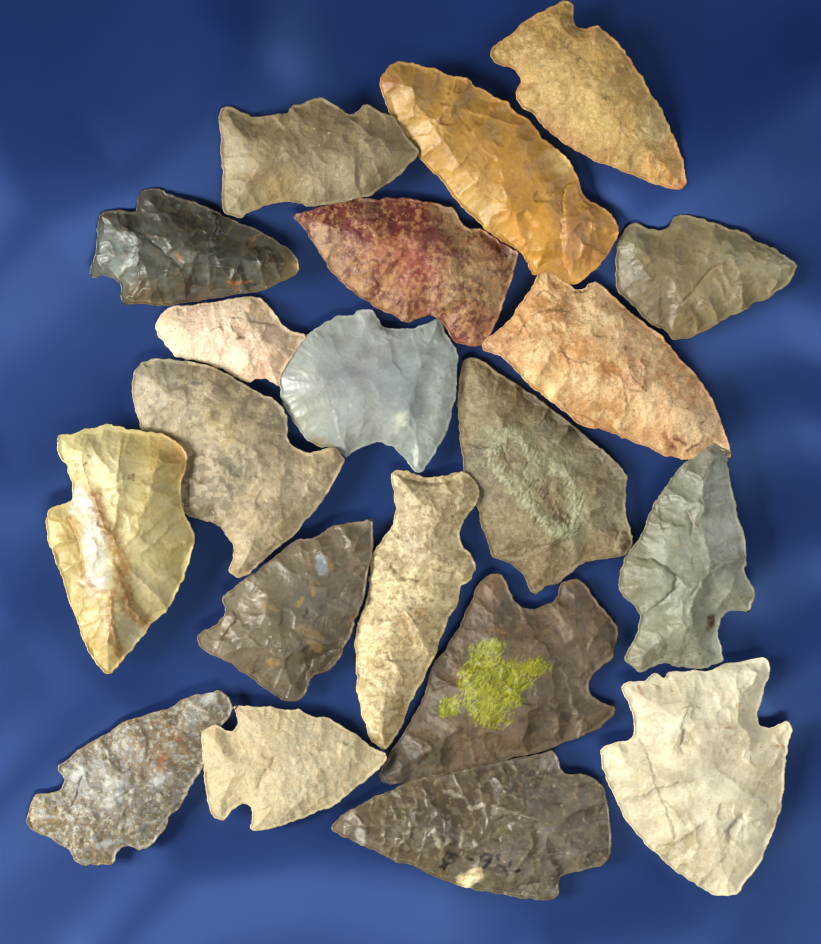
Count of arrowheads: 20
